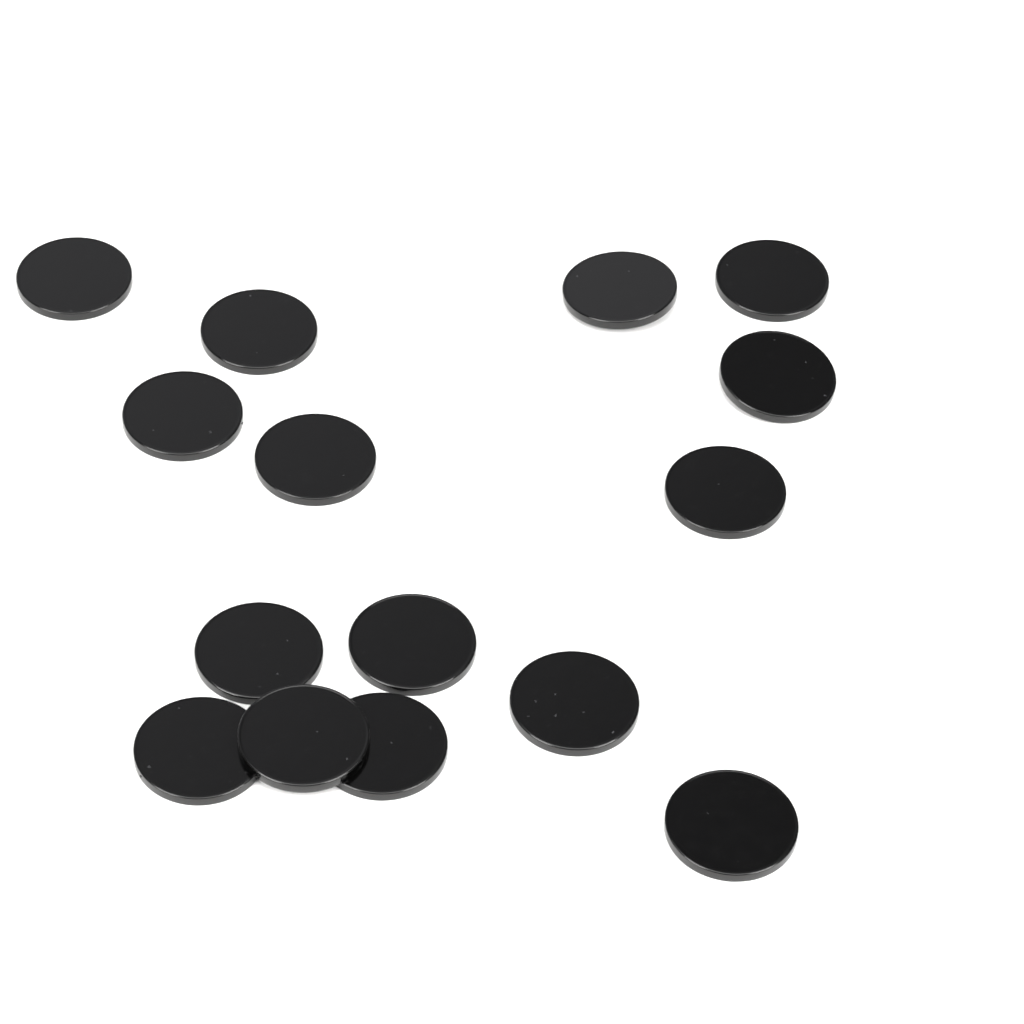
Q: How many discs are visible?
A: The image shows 15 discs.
